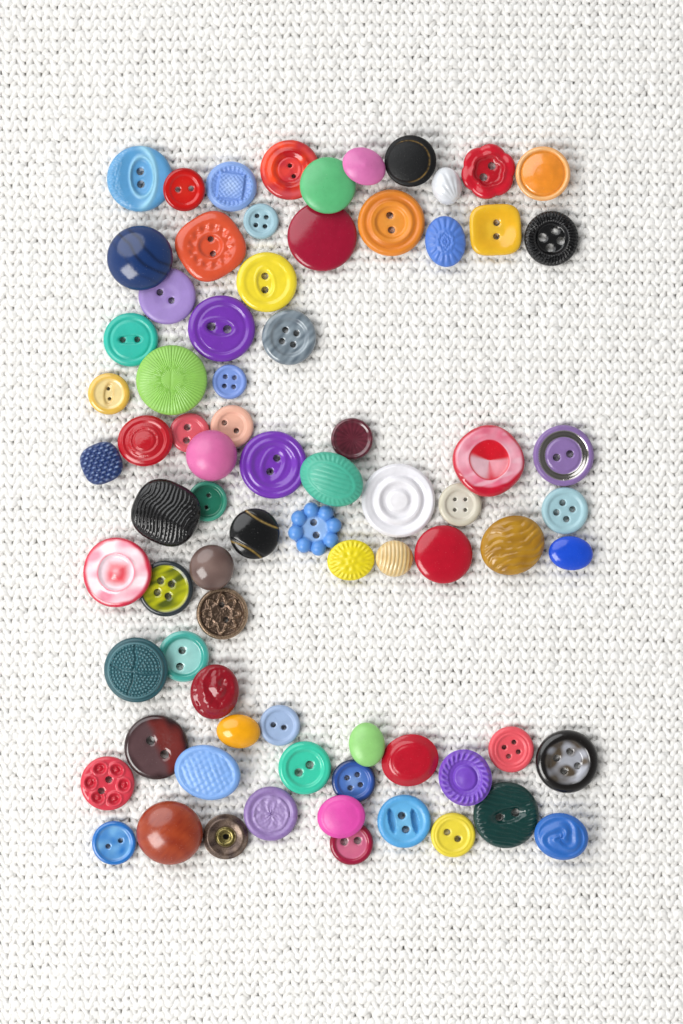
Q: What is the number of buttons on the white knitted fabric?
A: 77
